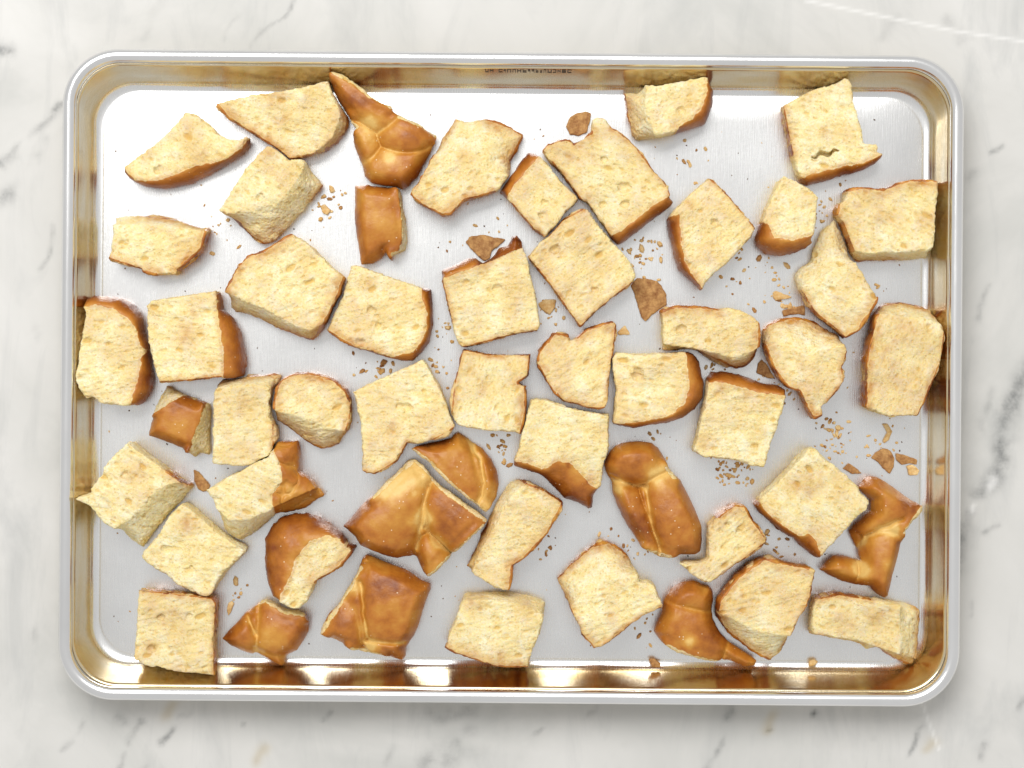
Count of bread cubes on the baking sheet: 52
